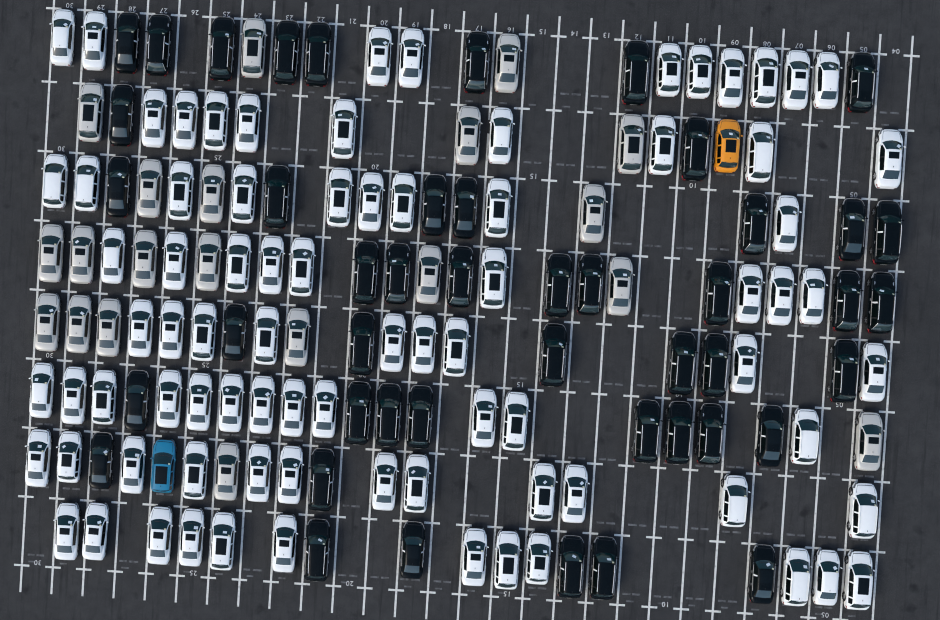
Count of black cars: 46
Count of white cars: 82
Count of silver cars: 20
